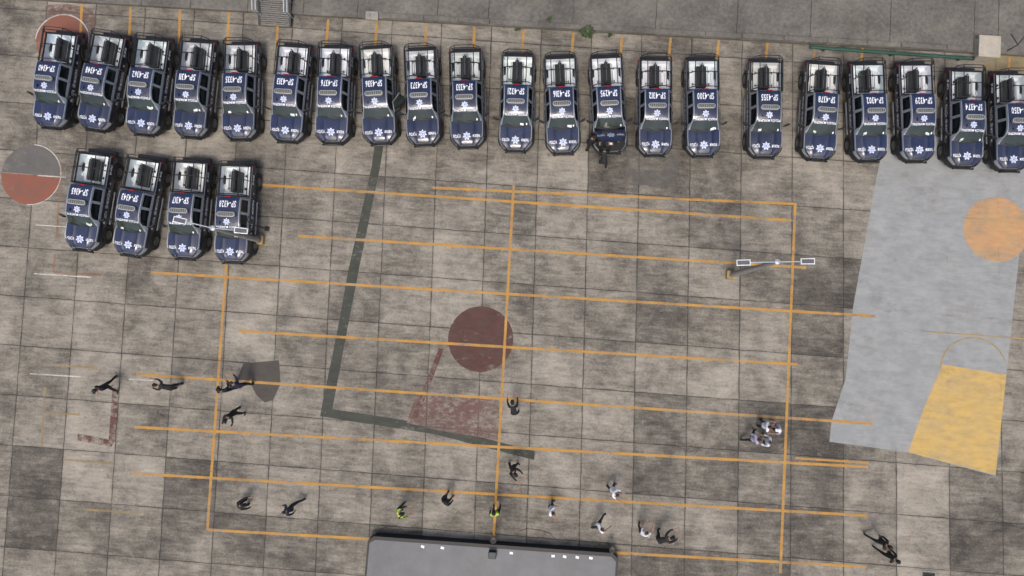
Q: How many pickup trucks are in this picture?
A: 25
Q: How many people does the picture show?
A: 25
